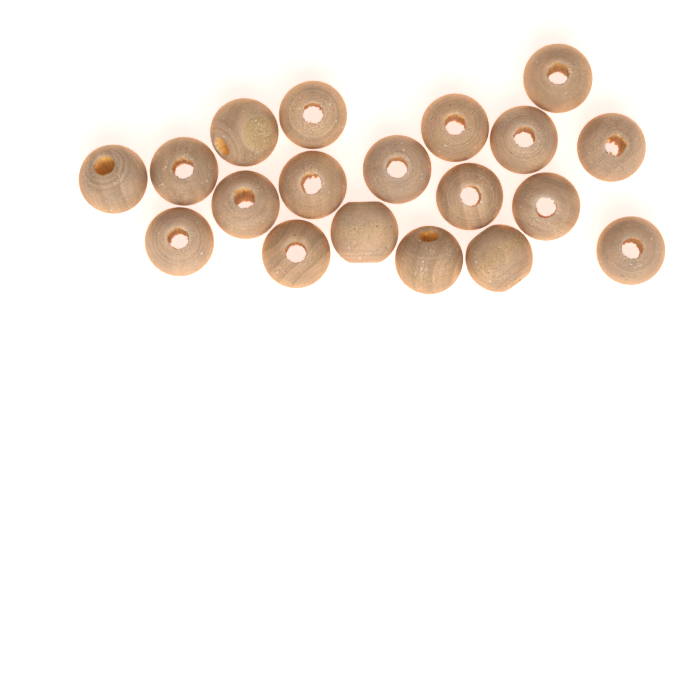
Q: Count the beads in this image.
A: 19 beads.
